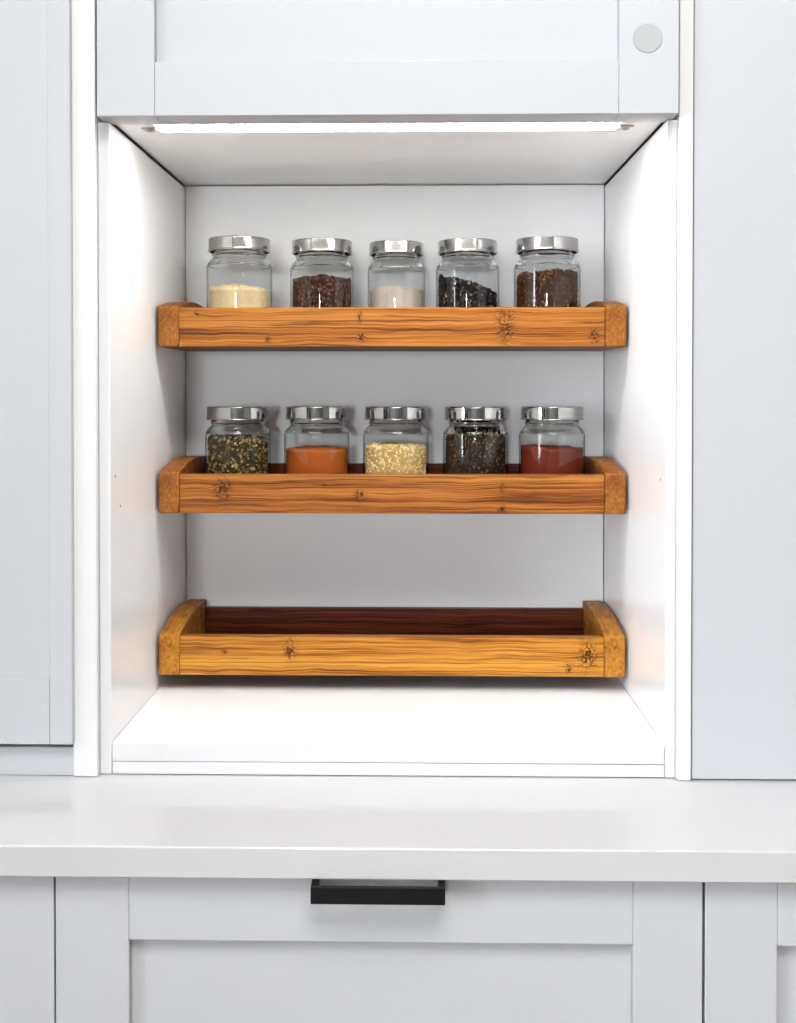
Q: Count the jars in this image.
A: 10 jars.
